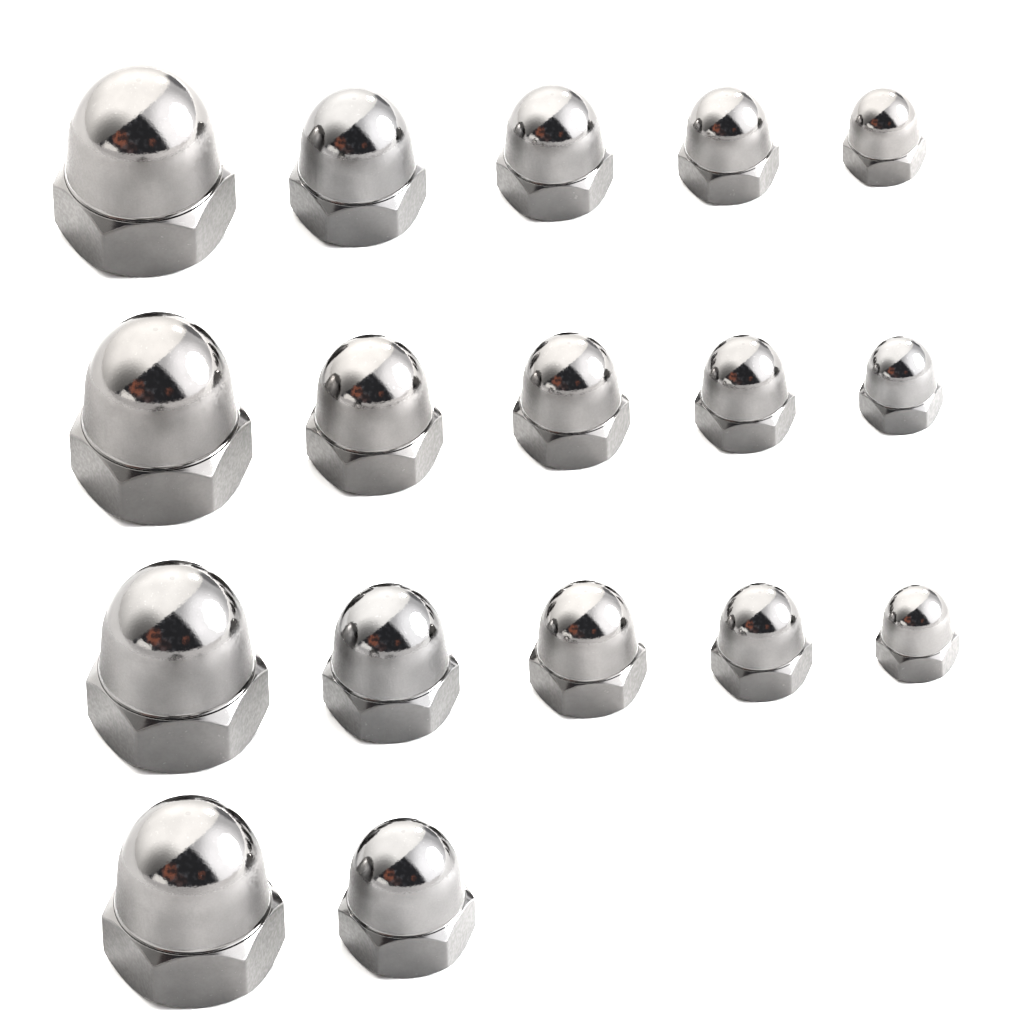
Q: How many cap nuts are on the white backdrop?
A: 17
